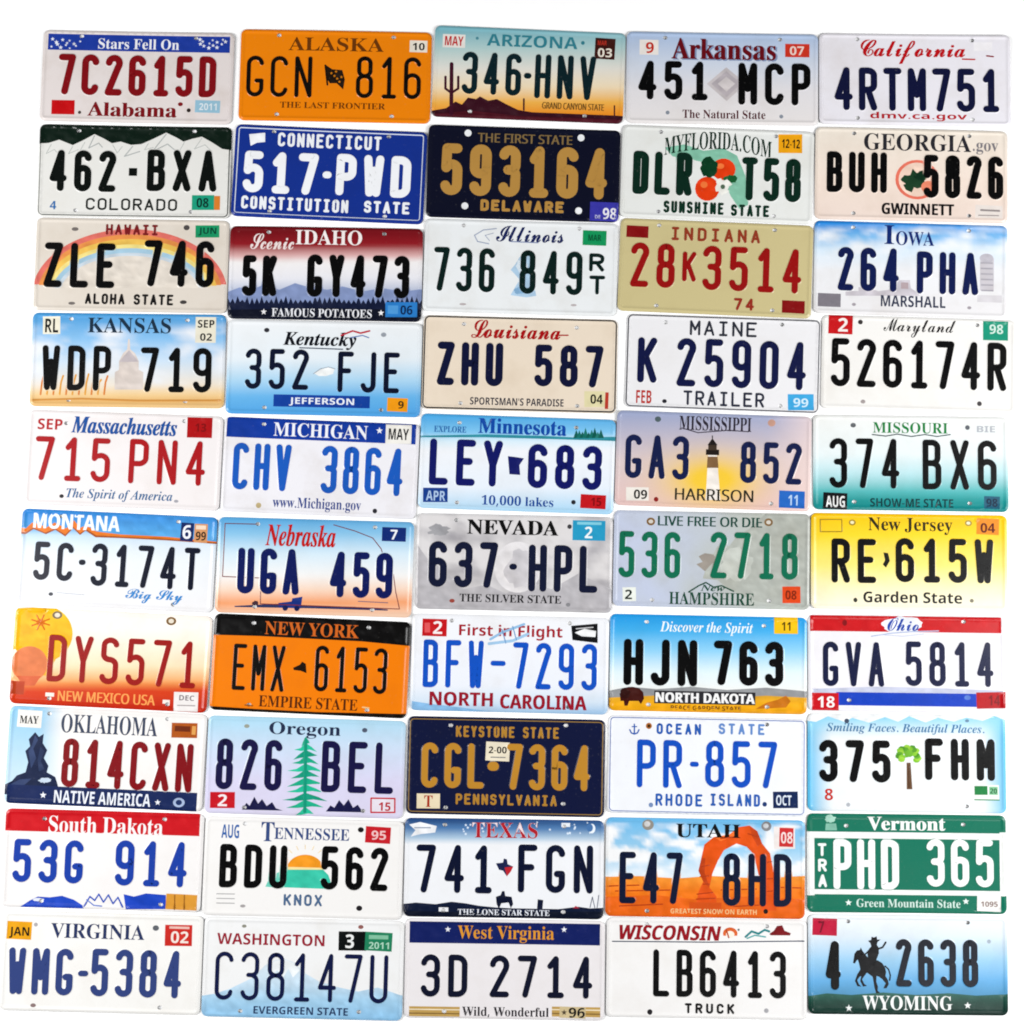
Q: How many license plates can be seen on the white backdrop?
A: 50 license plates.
